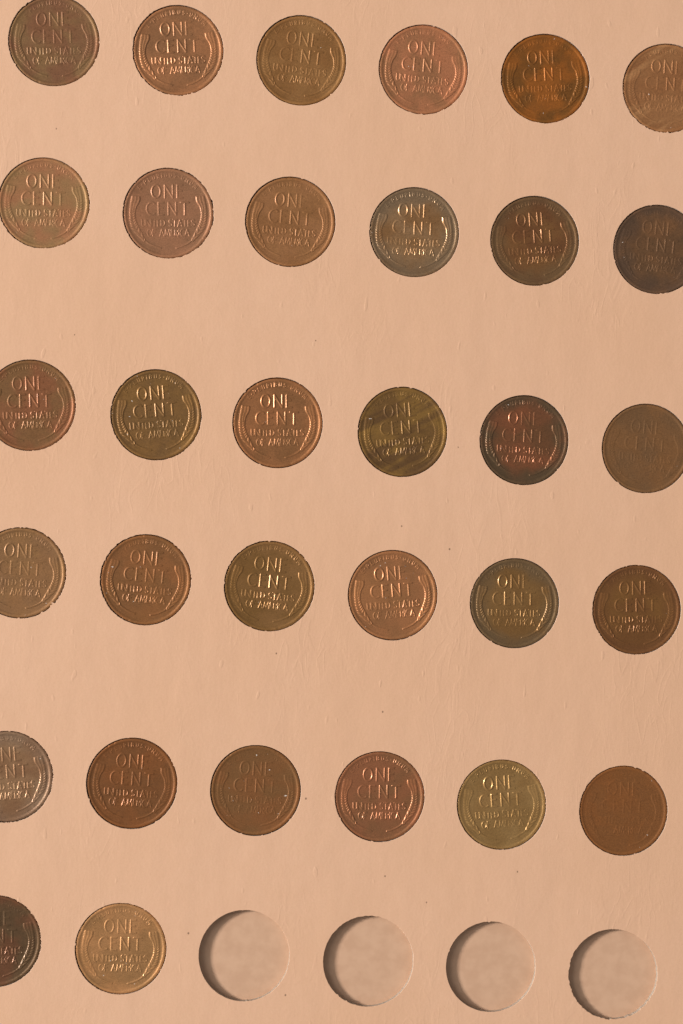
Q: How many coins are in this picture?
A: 32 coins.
